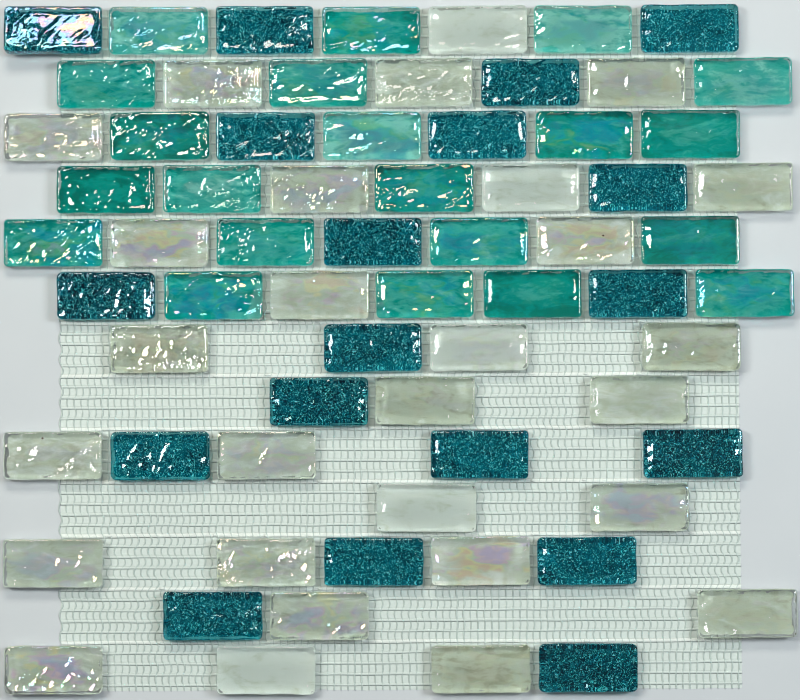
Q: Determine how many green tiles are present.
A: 21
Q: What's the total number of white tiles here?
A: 28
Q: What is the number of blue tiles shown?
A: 19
